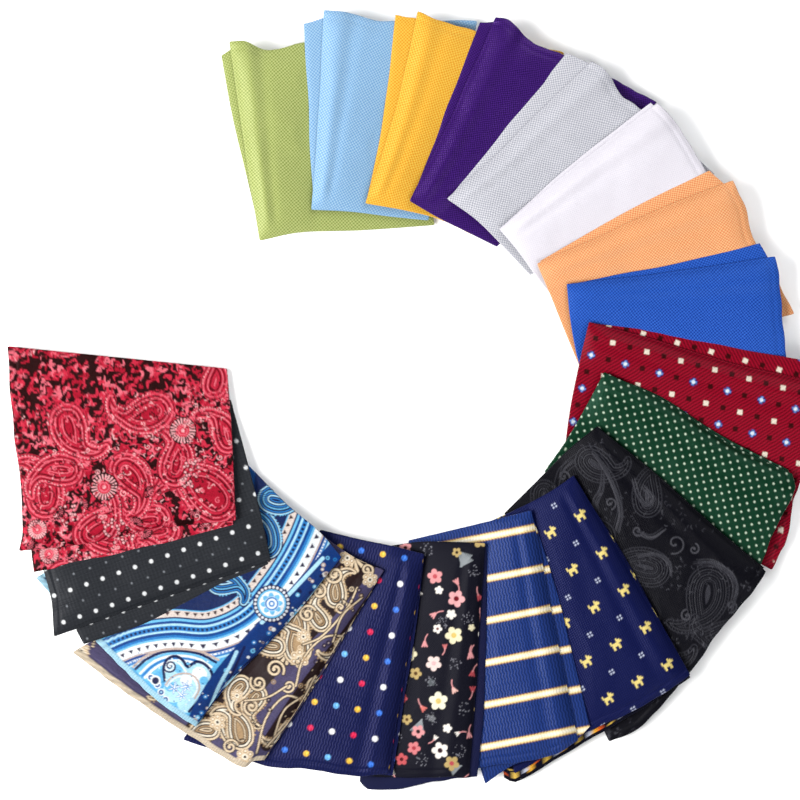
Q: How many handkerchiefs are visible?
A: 19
